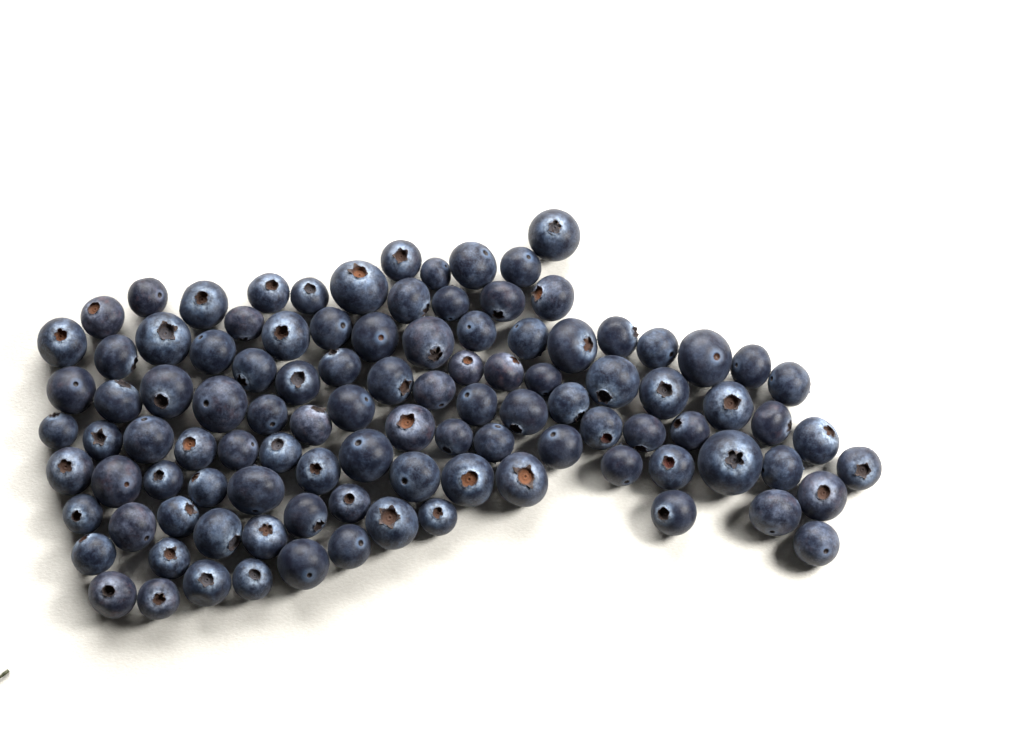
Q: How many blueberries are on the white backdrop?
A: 104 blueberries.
